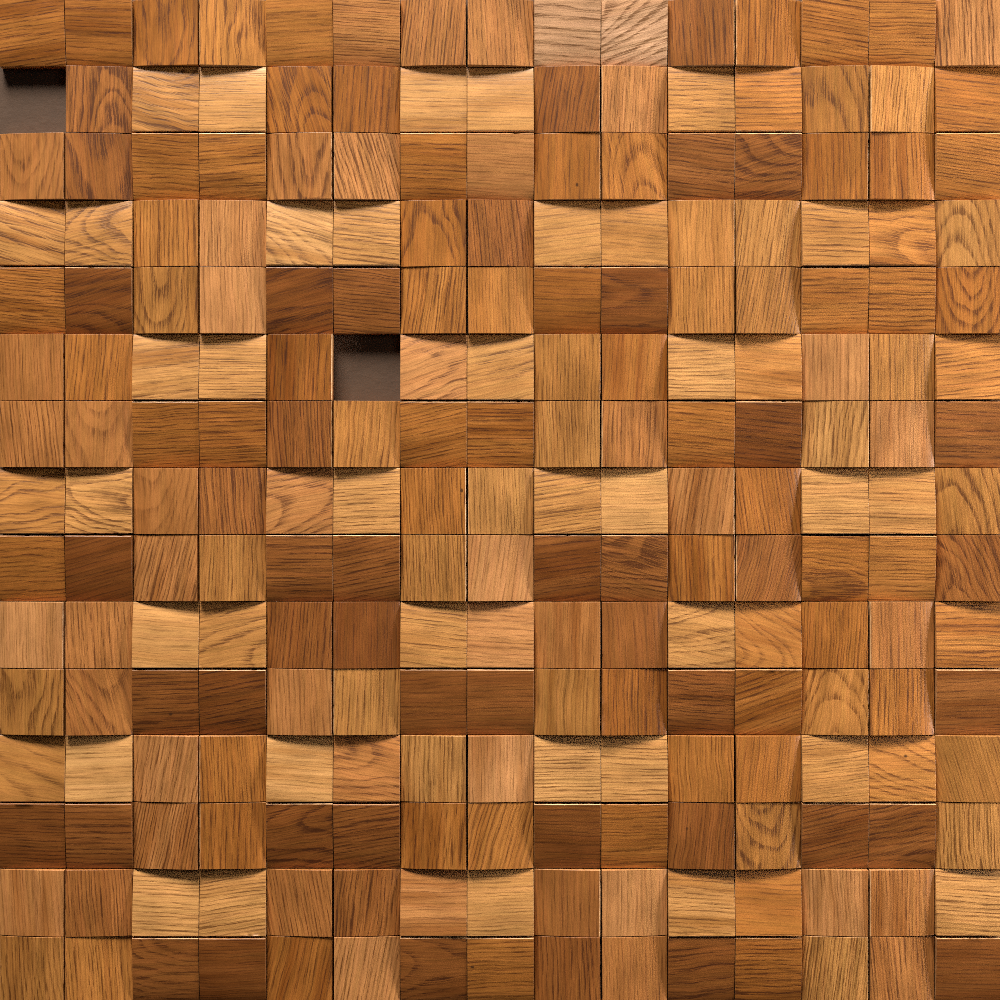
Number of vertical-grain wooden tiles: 111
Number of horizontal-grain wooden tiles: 112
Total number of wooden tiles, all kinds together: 223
